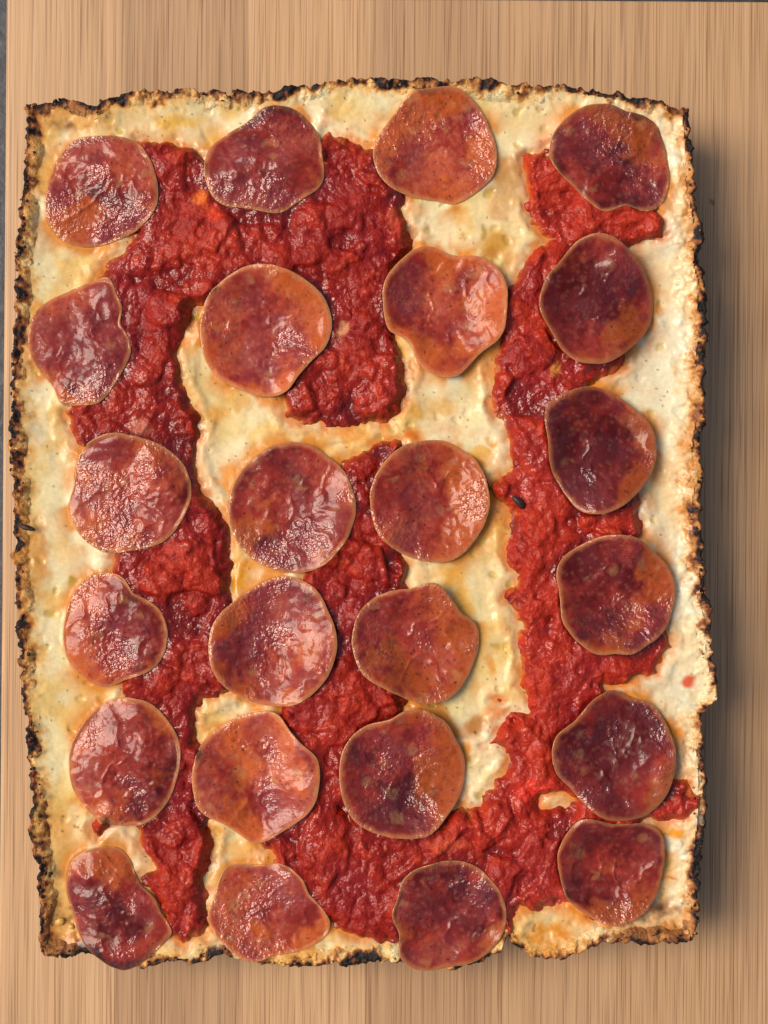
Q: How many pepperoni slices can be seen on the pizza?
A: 24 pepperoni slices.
